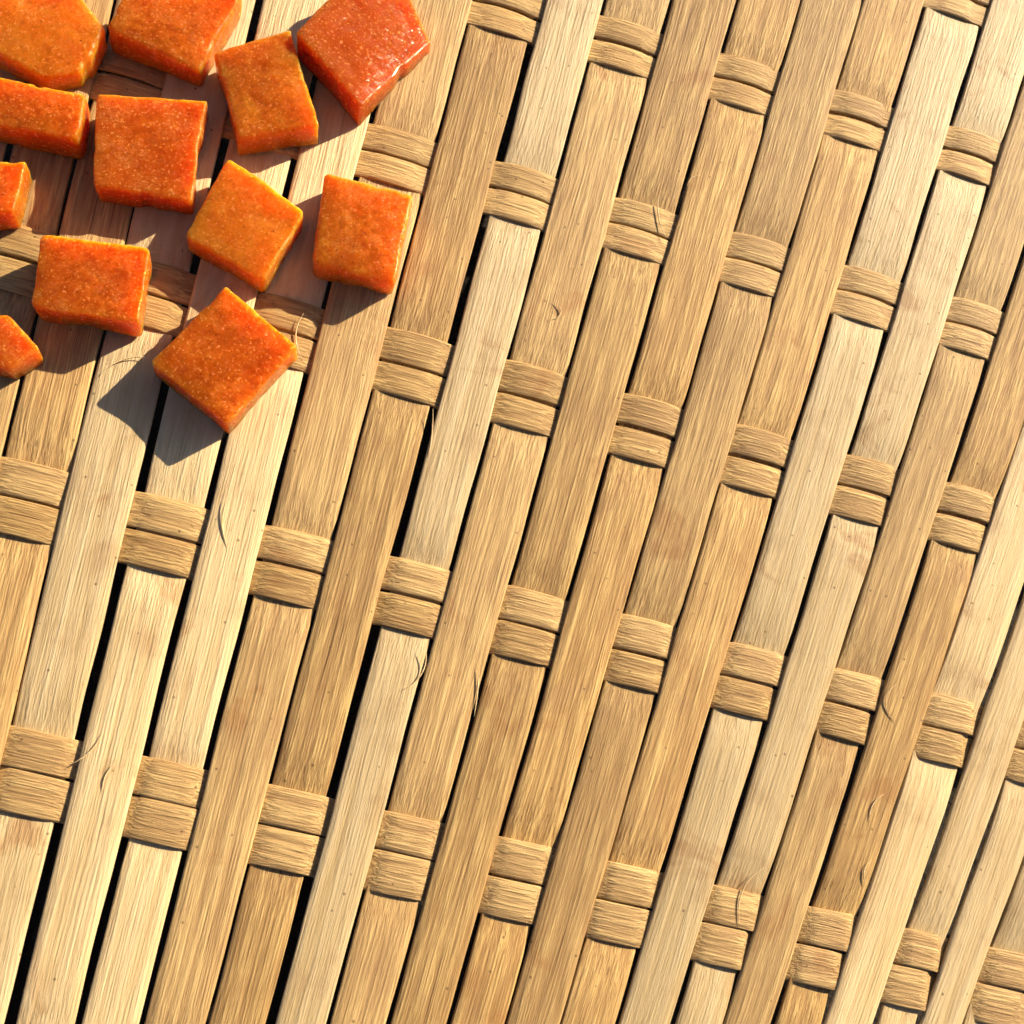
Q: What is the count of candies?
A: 12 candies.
